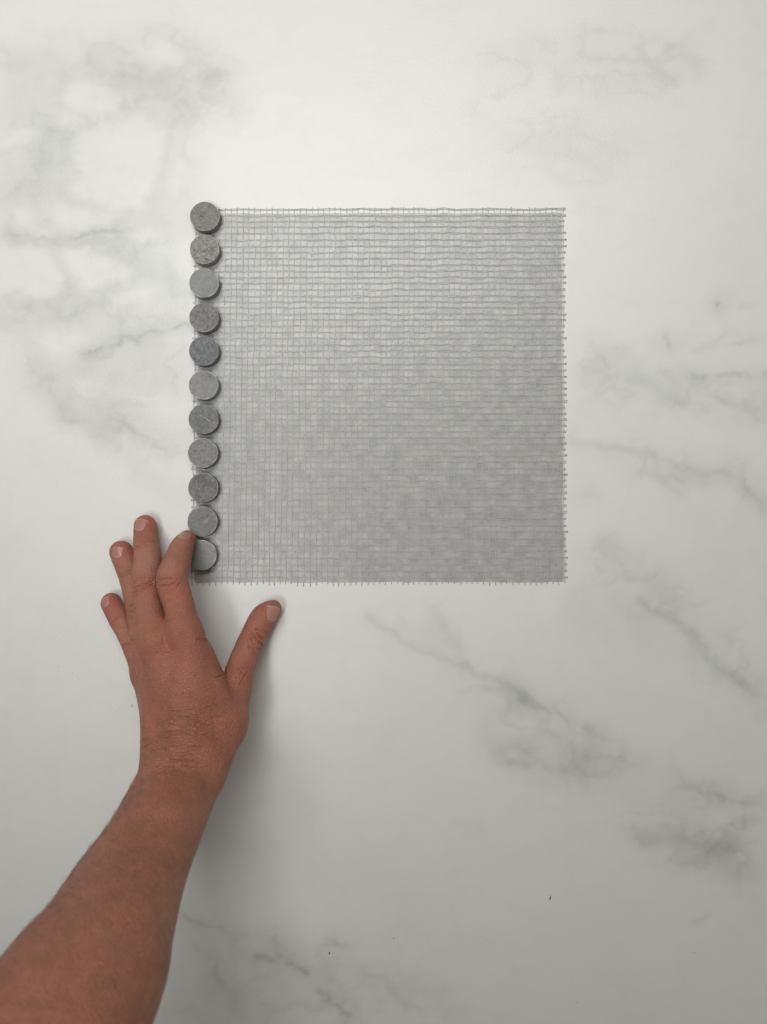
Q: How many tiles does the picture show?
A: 11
